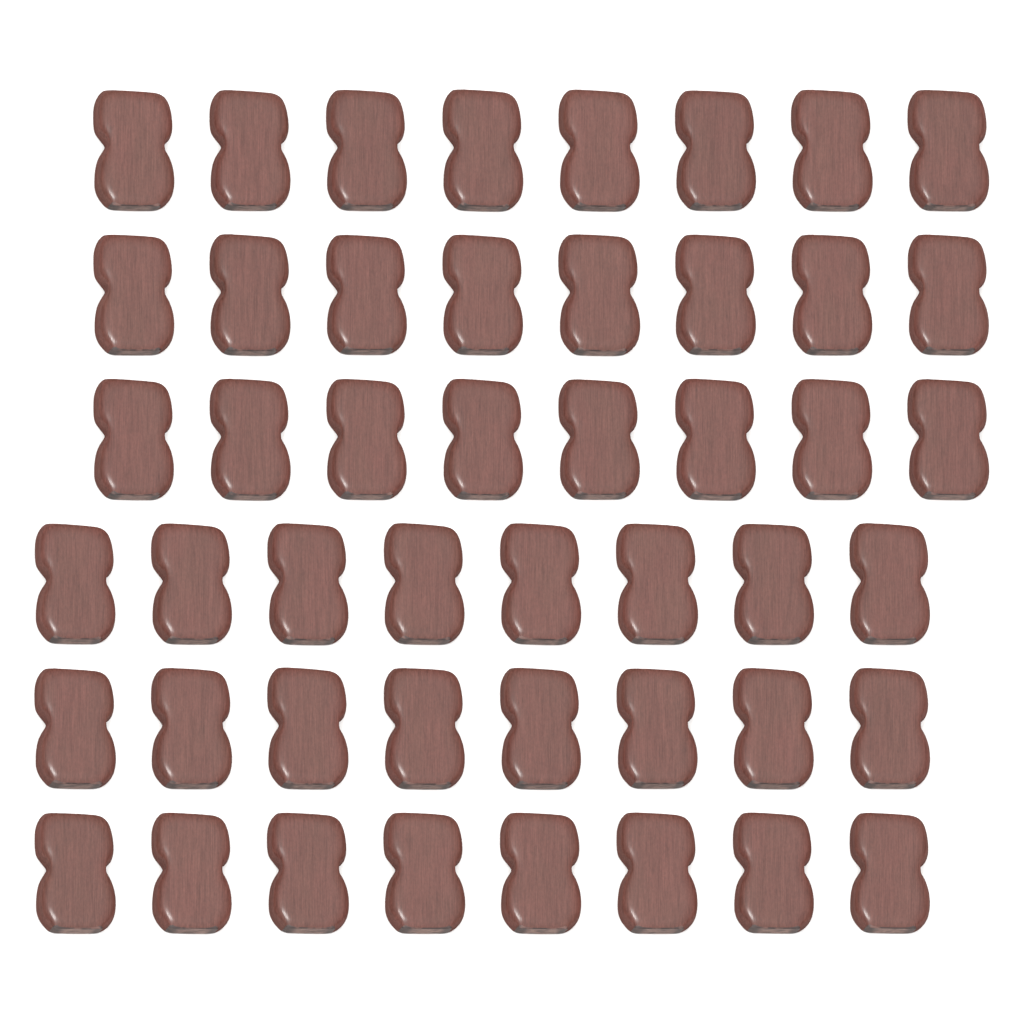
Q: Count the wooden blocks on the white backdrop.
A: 48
